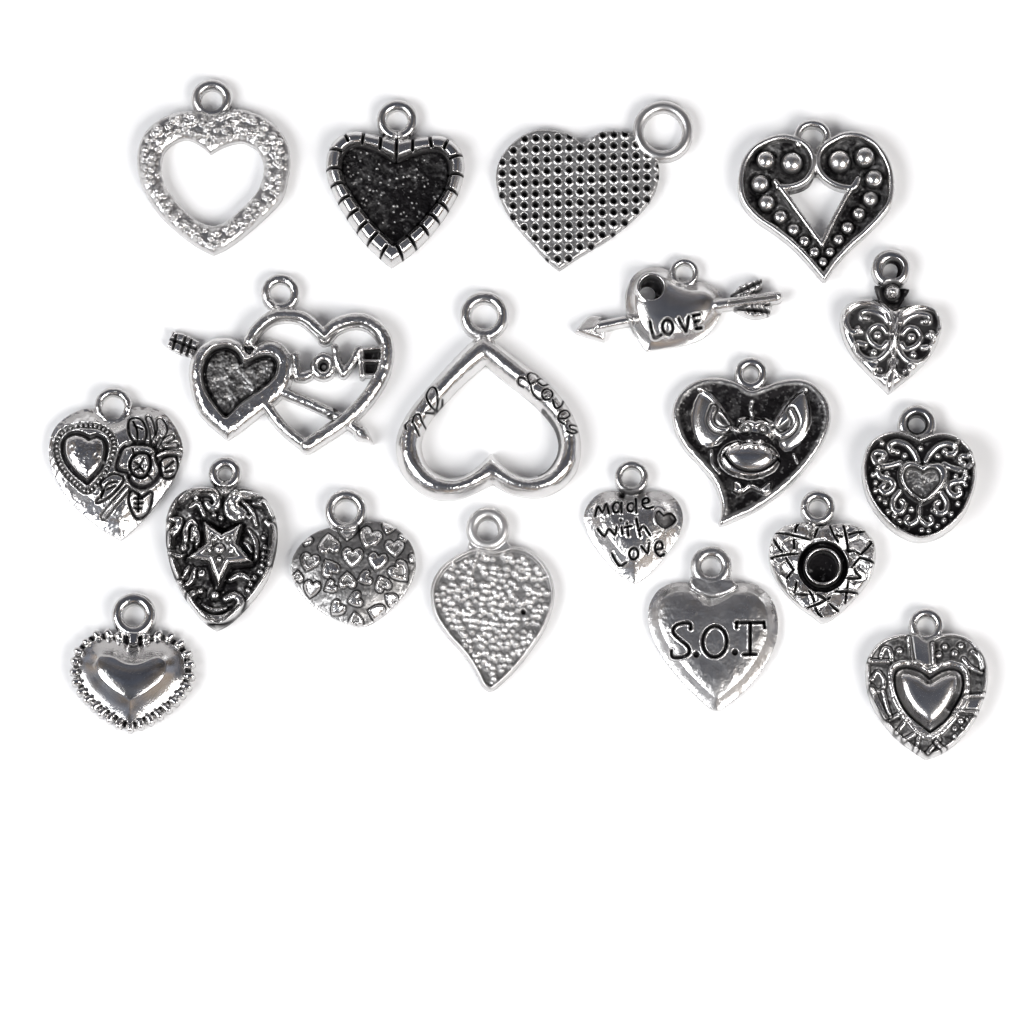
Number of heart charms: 19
